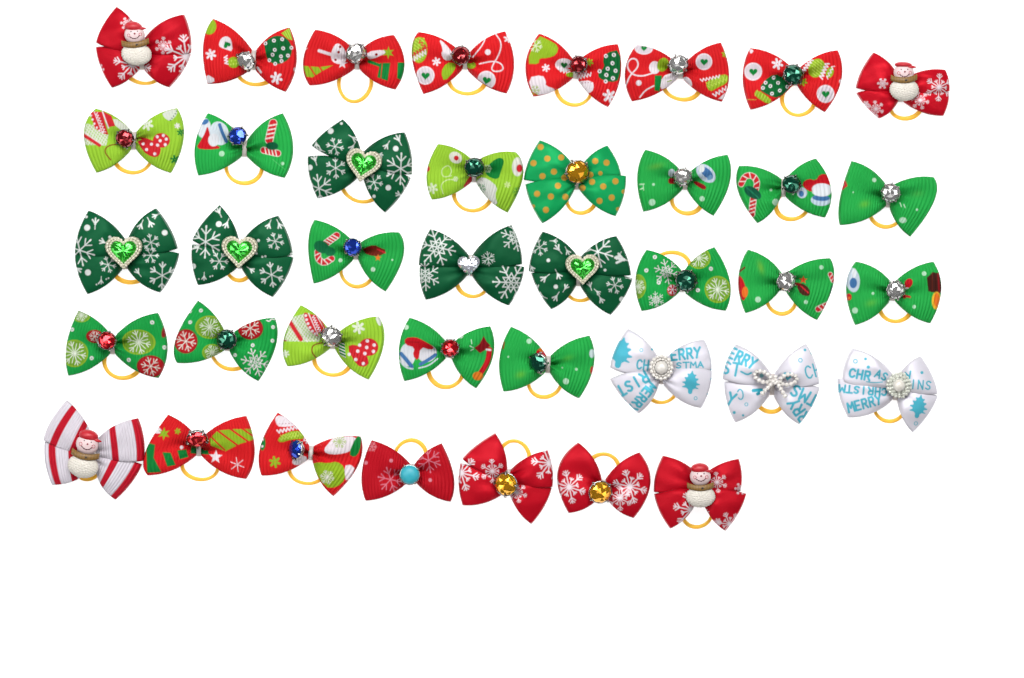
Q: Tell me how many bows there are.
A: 39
